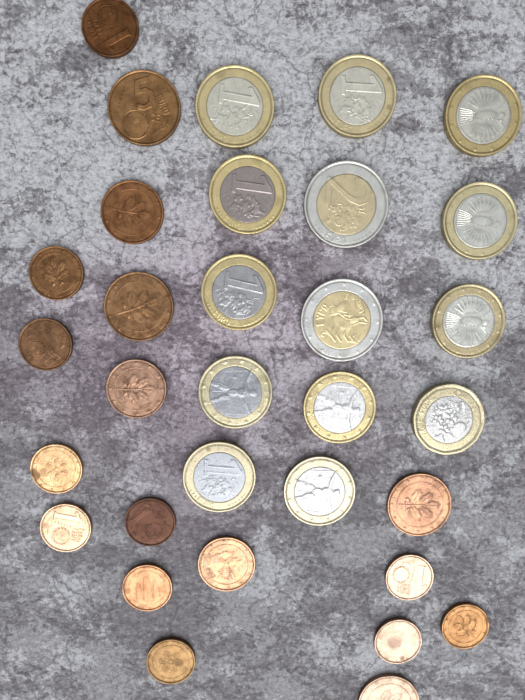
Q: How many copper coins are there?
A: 18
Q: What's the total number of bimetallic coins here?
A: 14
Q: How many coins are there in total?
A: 32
